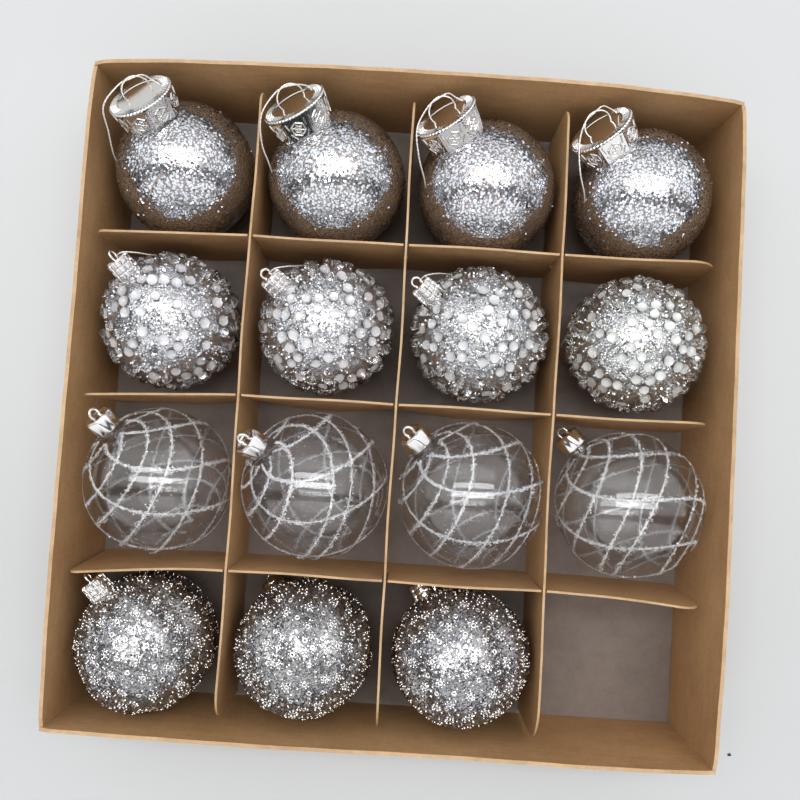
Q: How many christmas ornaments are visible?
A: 15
